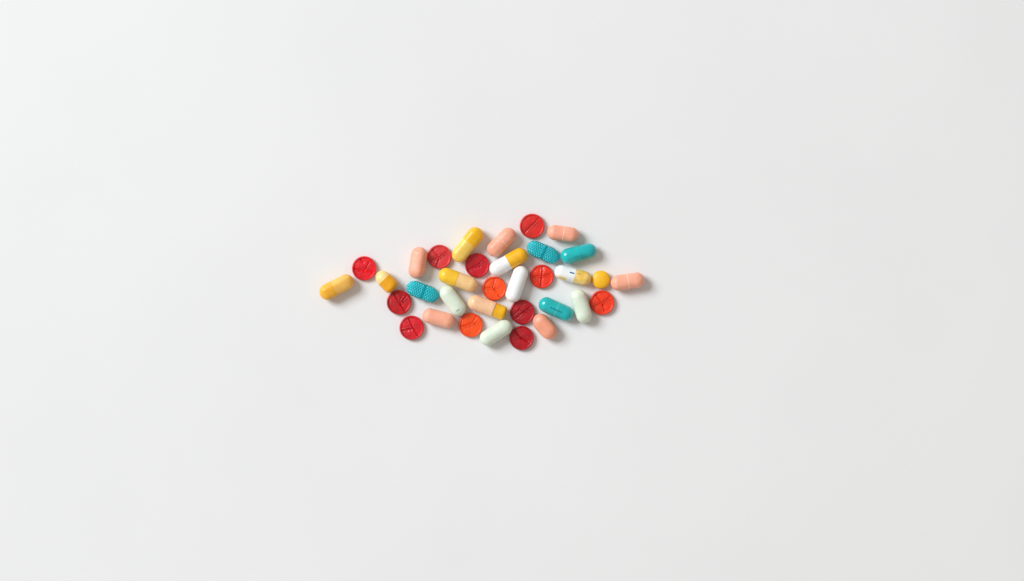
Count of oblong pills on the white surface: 21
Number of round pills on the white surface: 13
